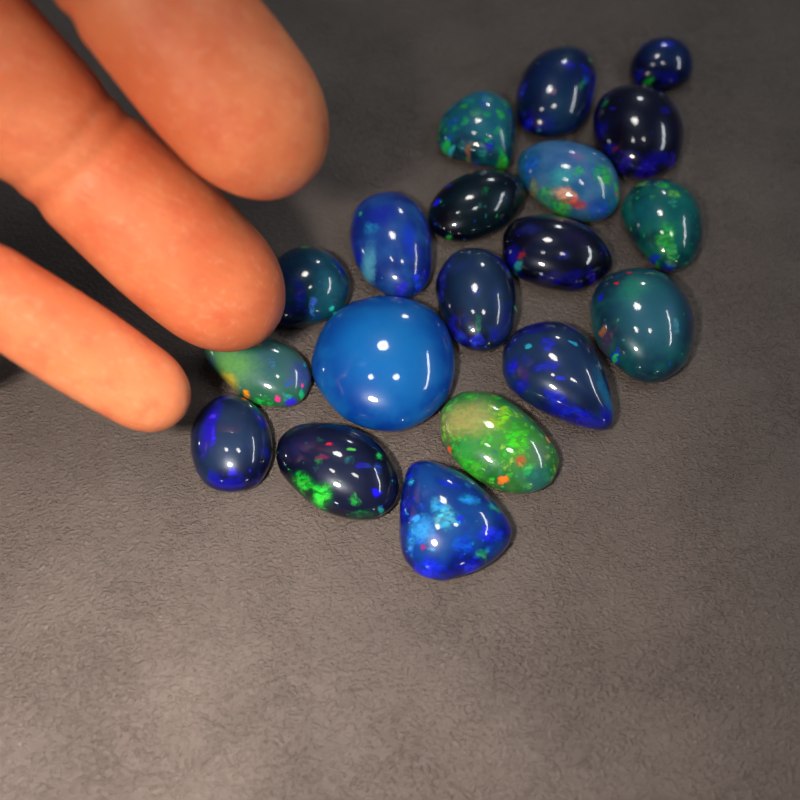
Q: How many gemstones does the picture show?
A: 19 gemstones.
